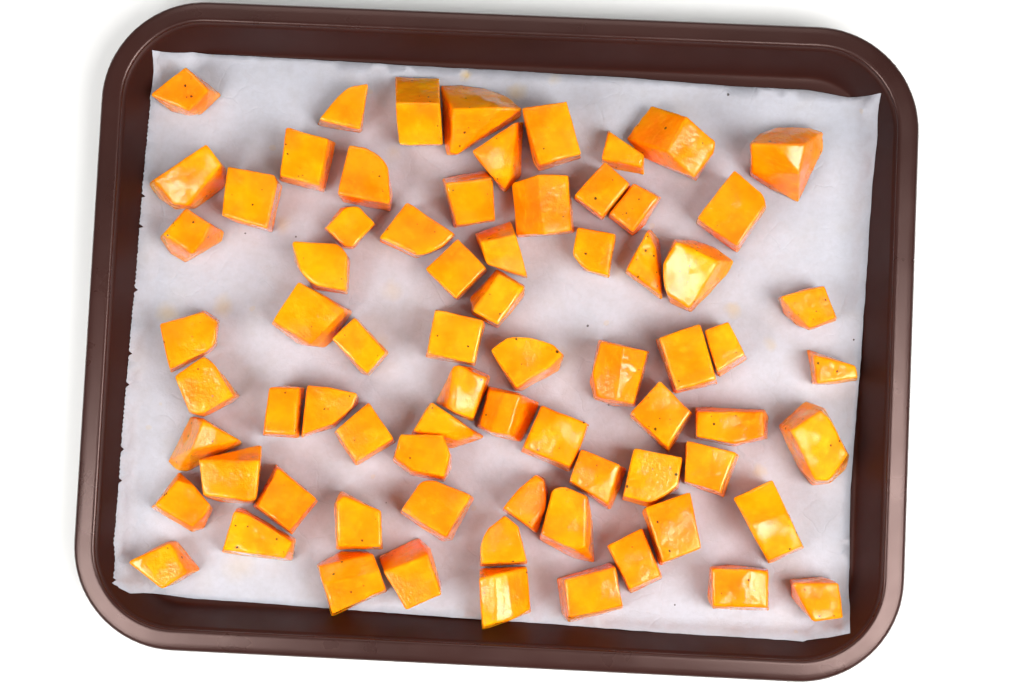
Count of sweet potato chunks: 73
